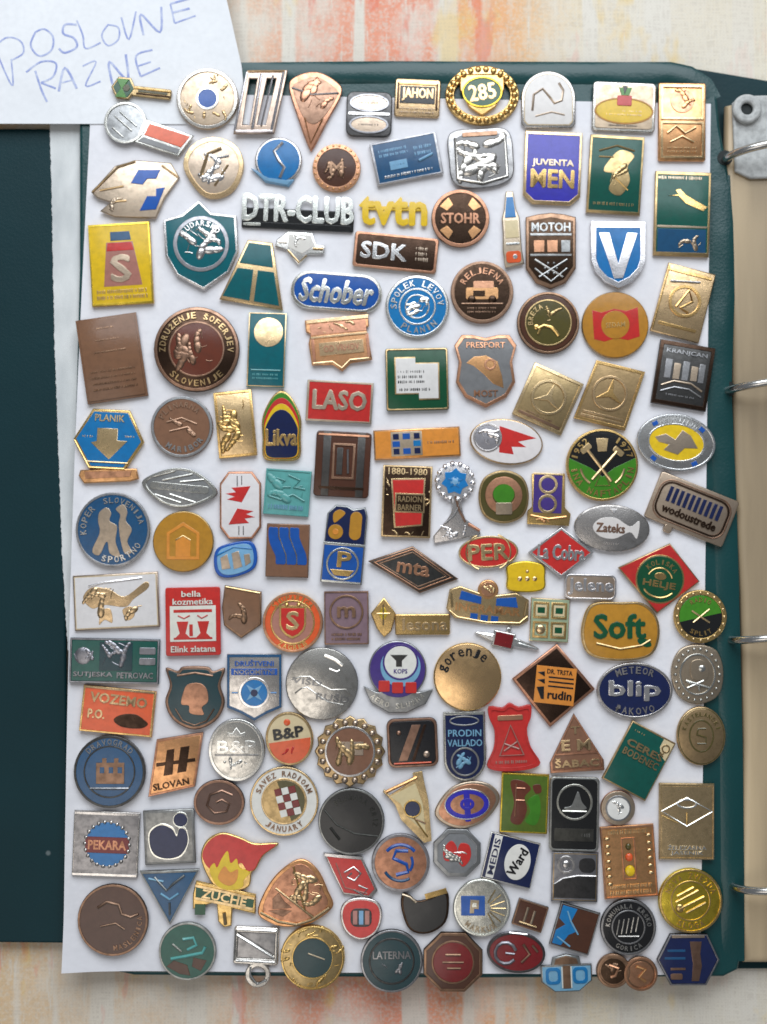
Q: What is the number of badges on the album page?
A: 145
